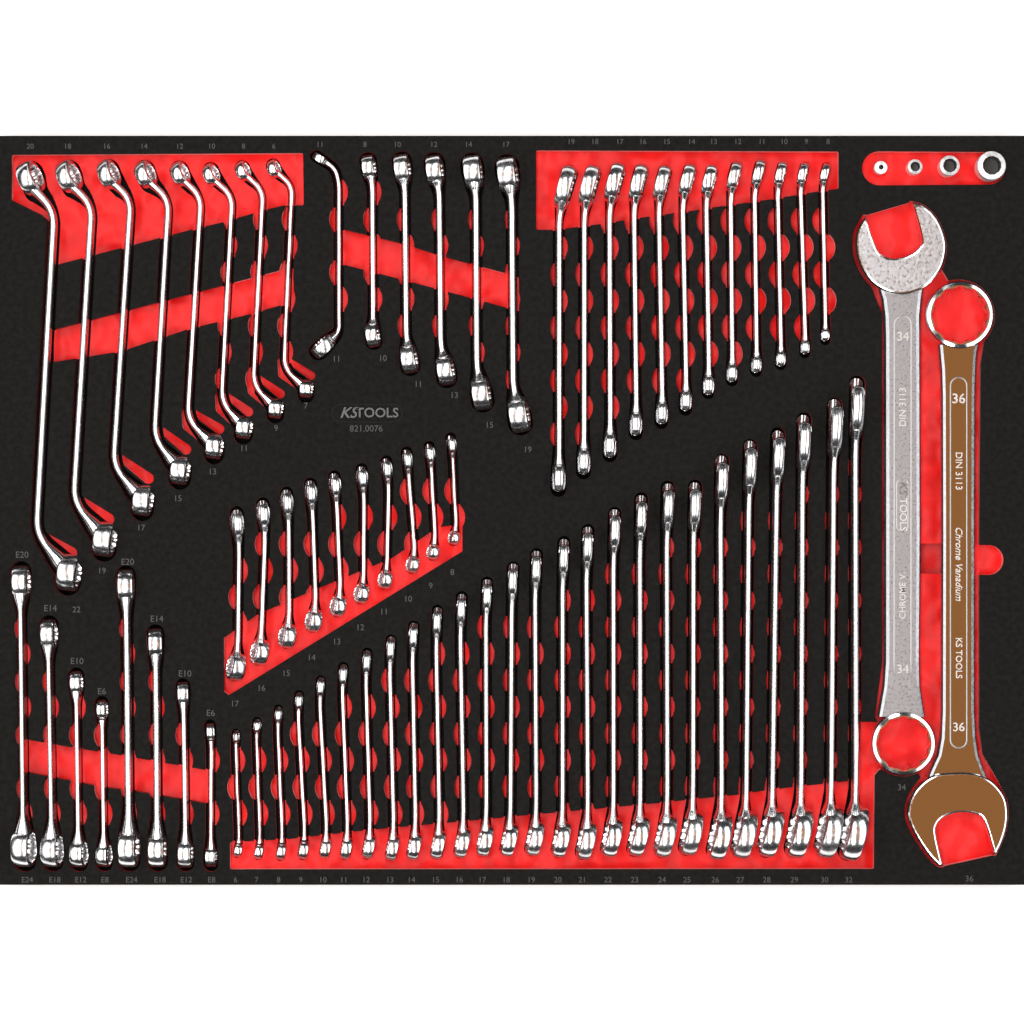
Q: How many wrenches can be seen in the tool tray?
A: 72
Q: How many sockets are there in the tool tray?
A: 4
